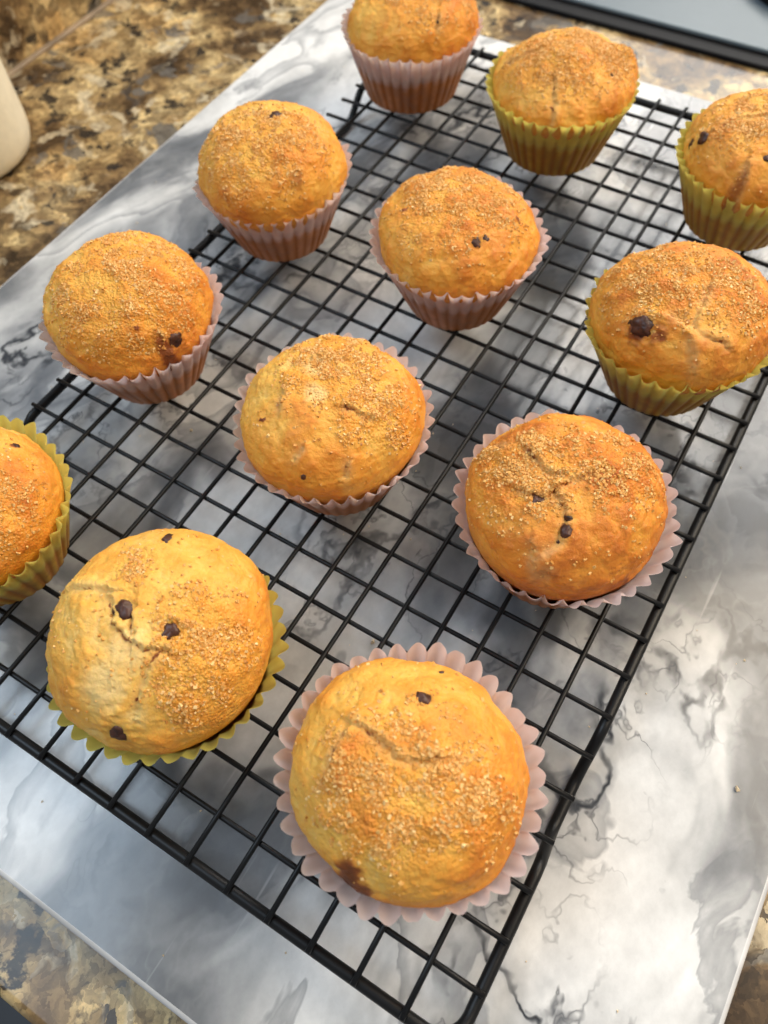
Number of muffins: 12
